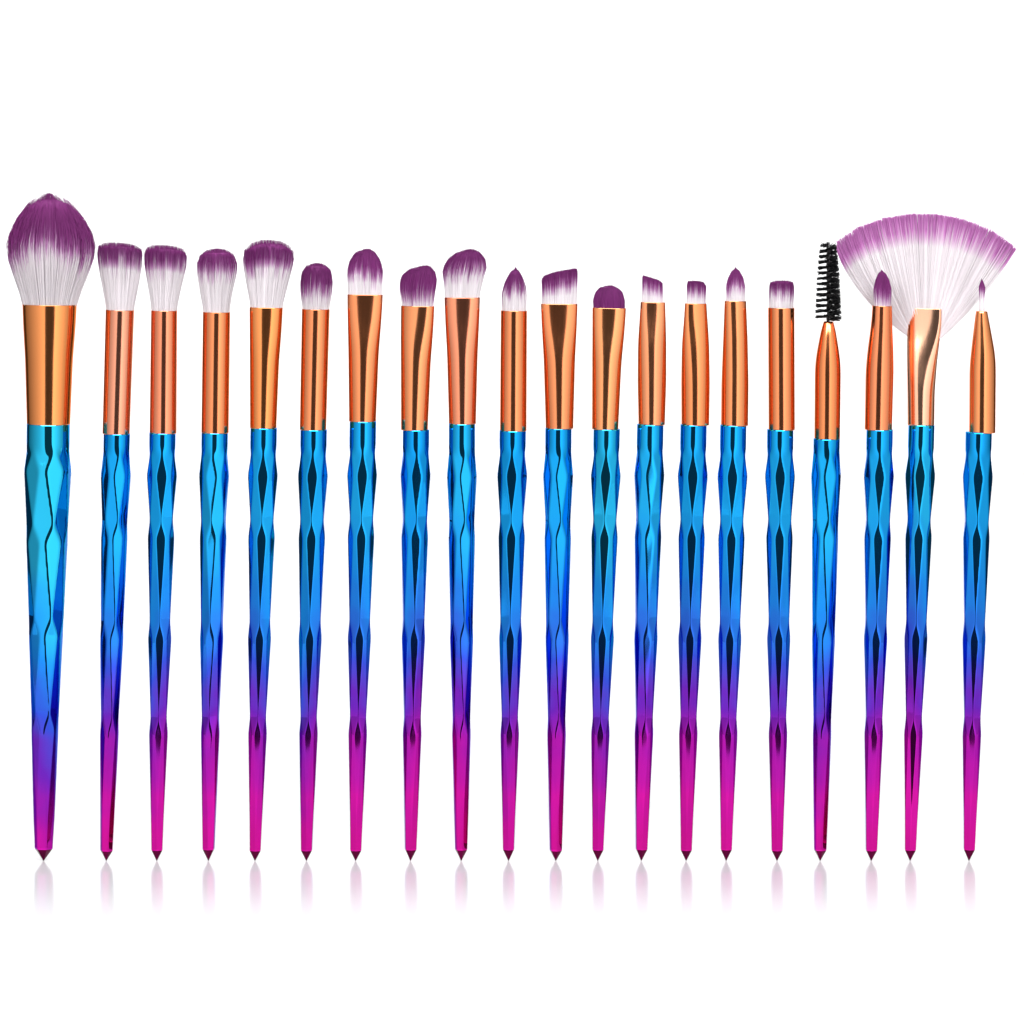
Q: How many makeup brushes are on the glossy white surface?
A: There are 20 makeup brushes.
